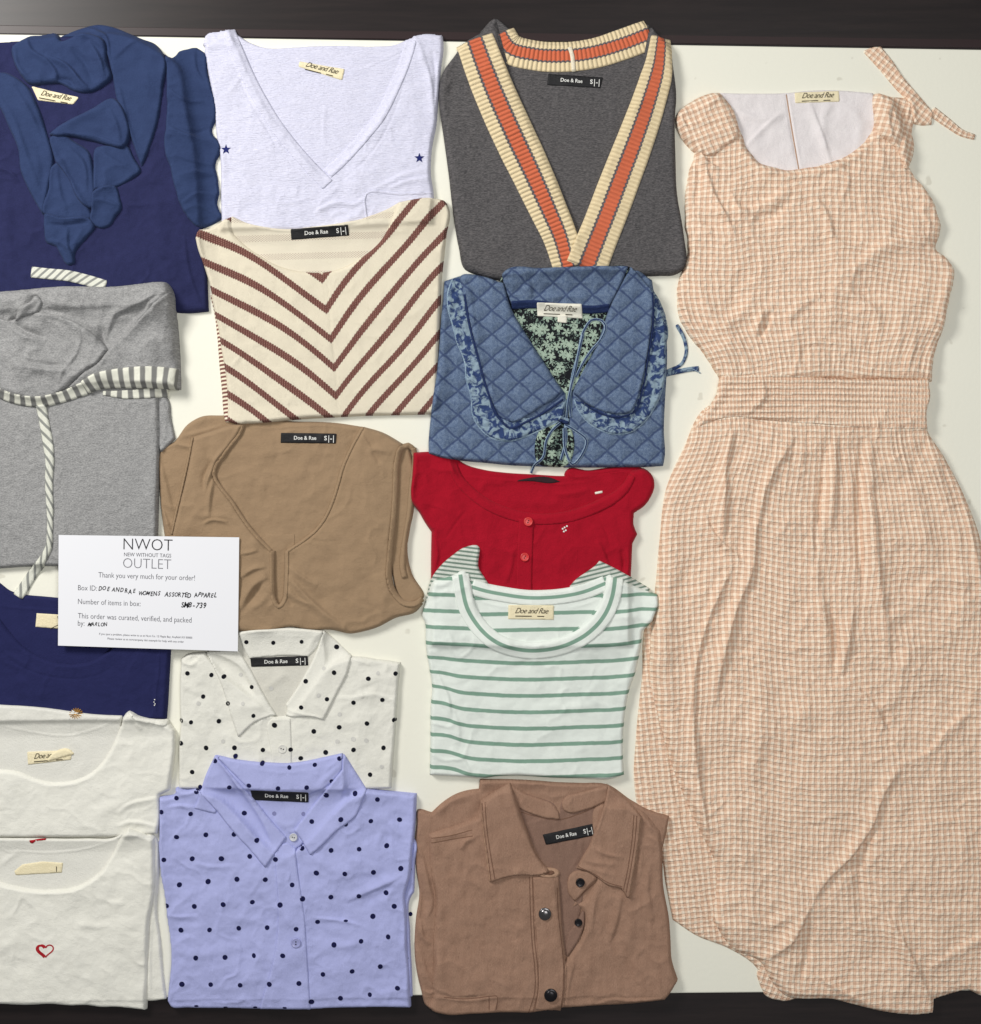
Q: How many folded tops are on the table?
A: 15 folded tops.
